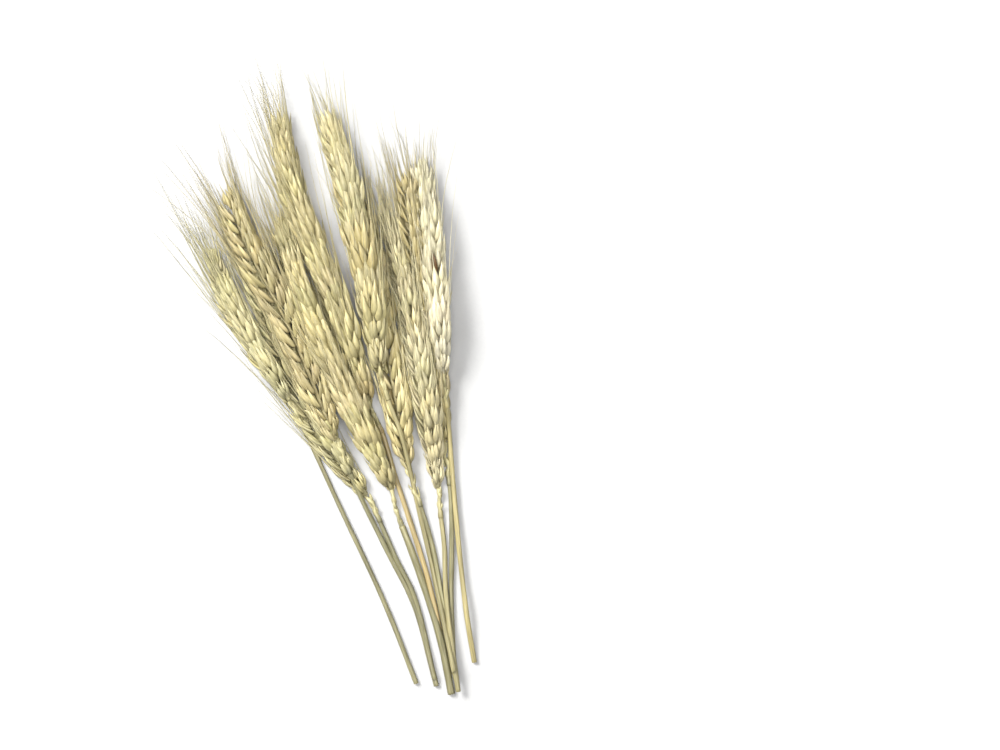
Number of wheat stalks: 10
